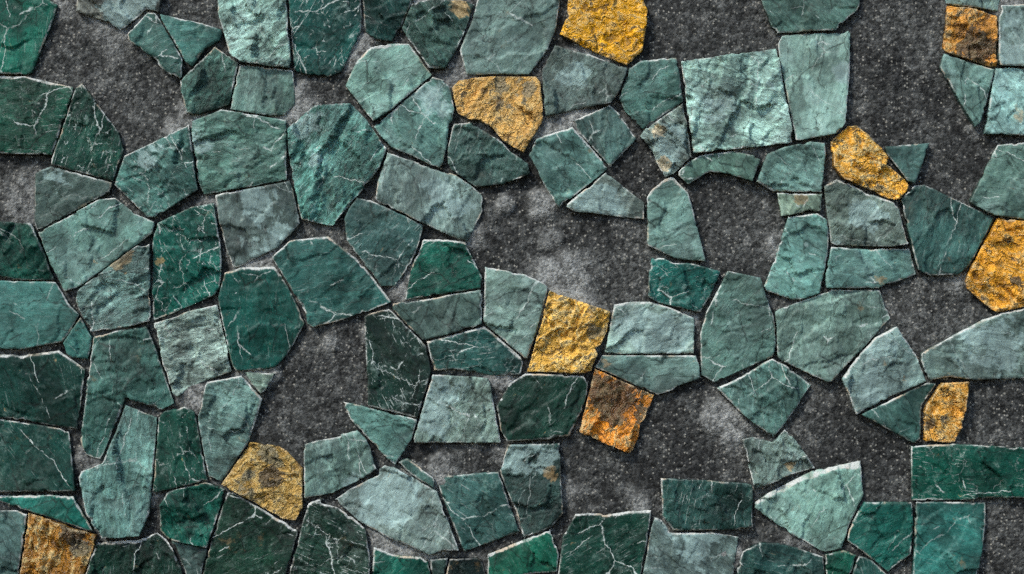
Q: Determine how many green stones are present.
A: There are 106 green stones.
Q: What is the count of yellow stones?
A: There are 10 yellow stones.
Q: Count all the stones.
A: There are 116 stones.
